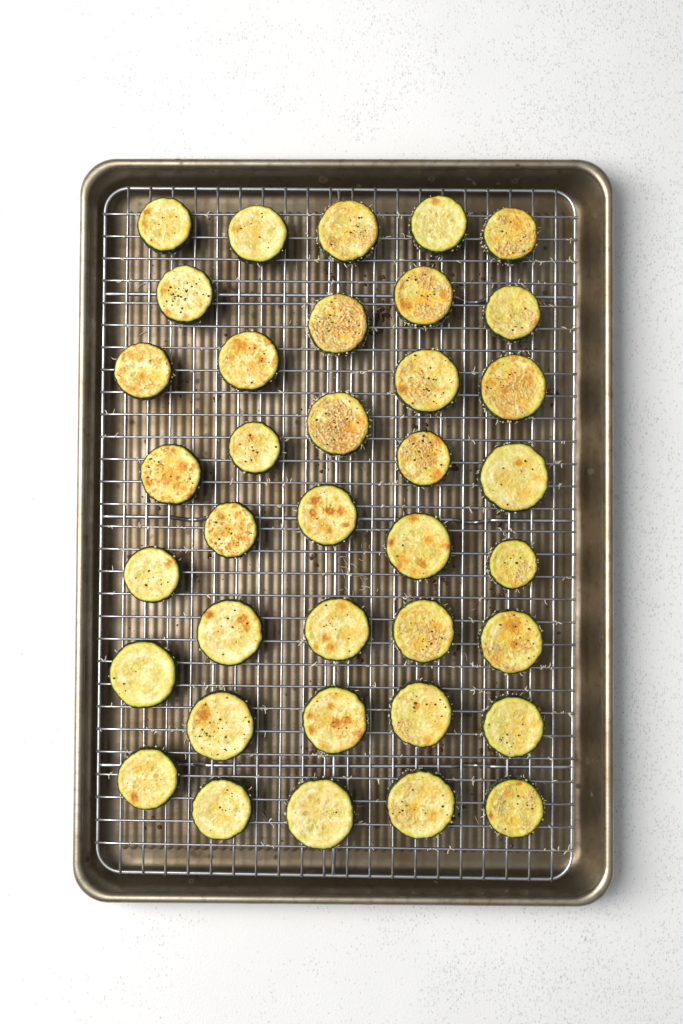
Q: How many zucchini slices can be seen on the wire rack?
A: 37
